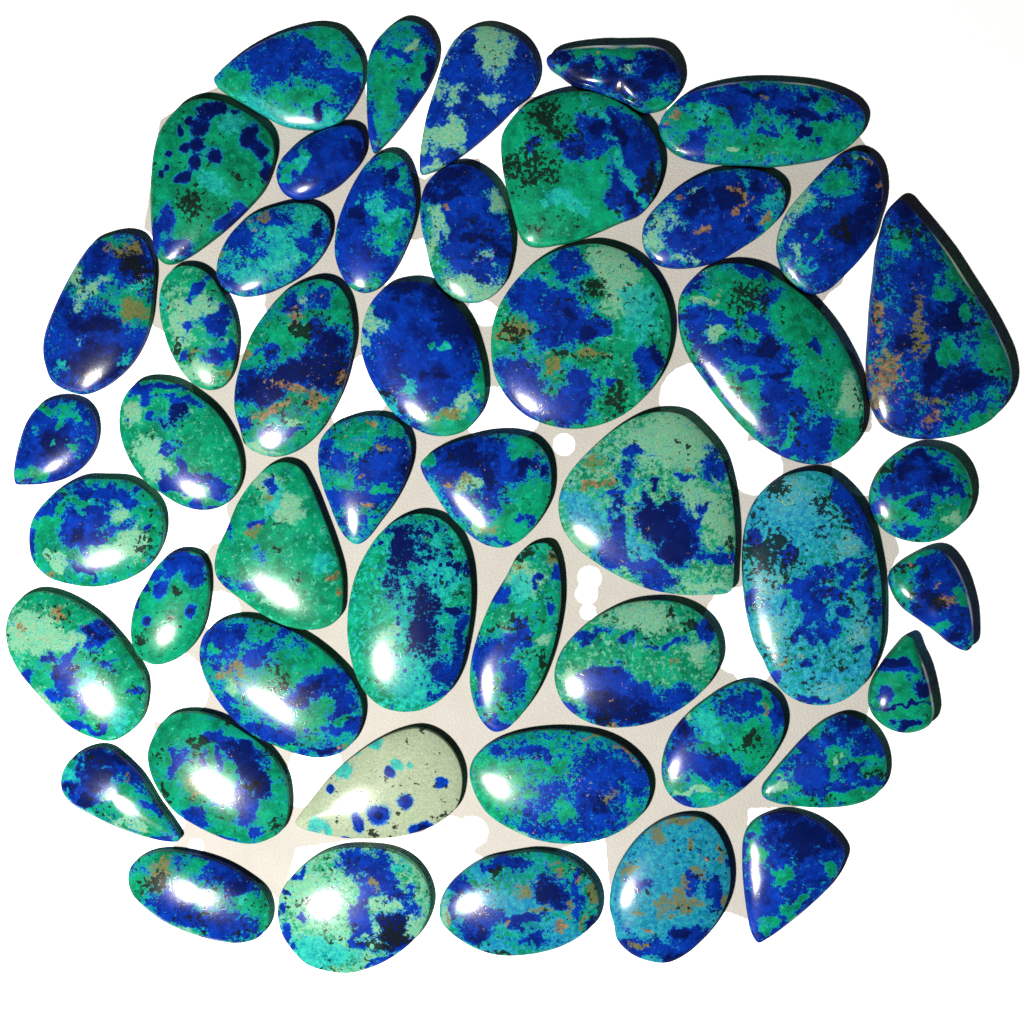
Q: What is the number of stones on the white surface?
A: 48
